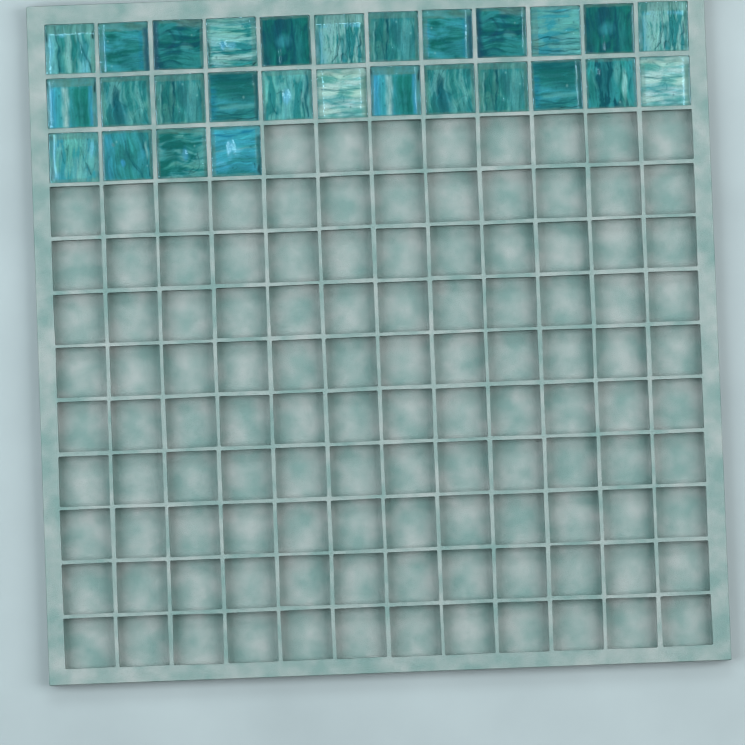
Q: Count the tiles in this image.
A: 28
